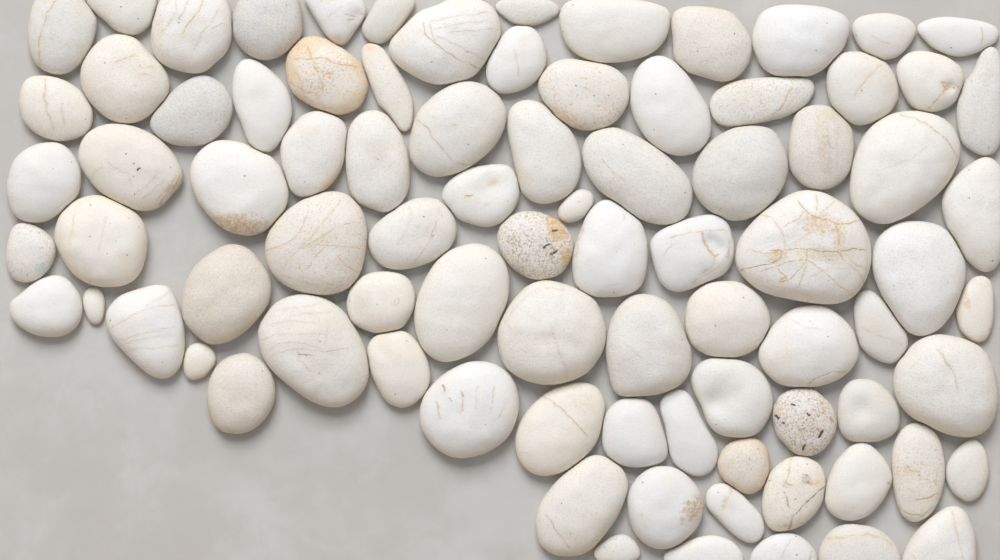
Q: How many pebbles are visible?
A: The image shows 86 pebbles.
